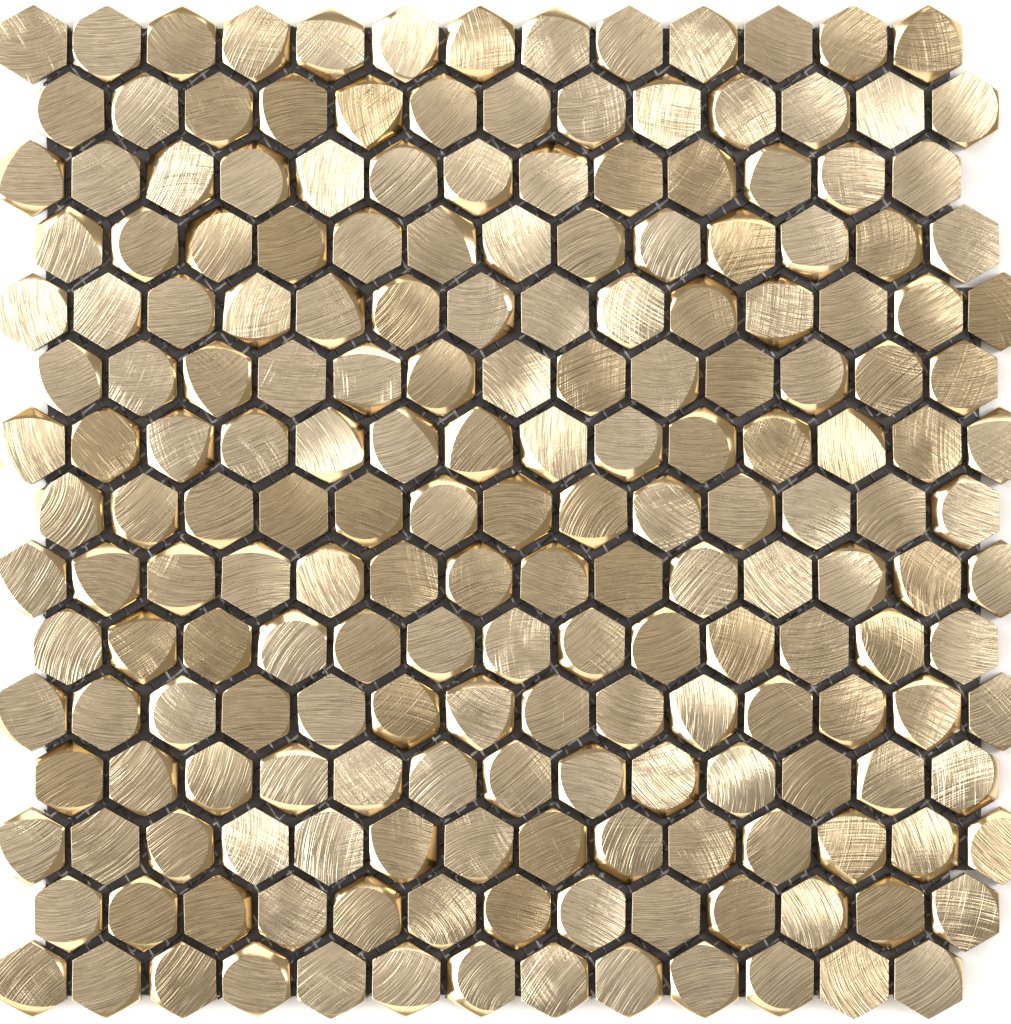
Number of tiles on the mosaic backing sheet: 200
